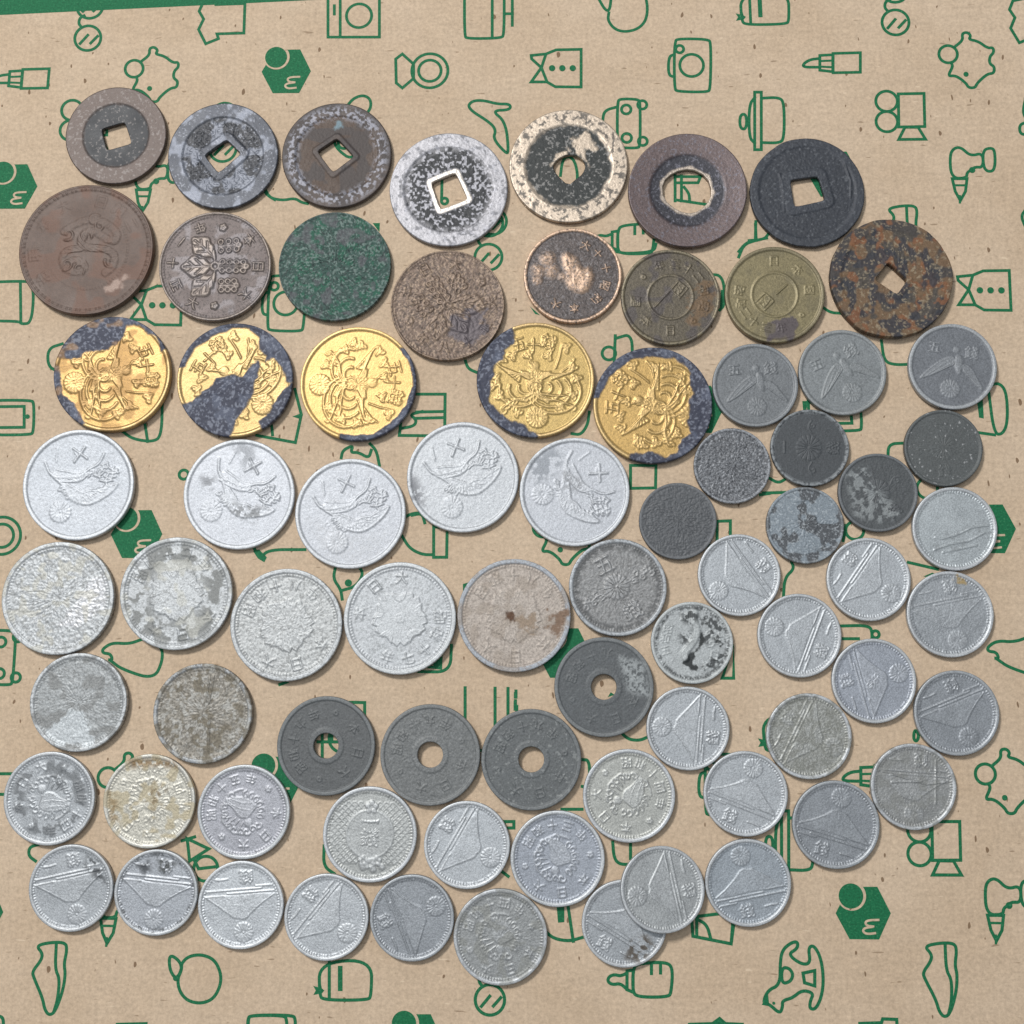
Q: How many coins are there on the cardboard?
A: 75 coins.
